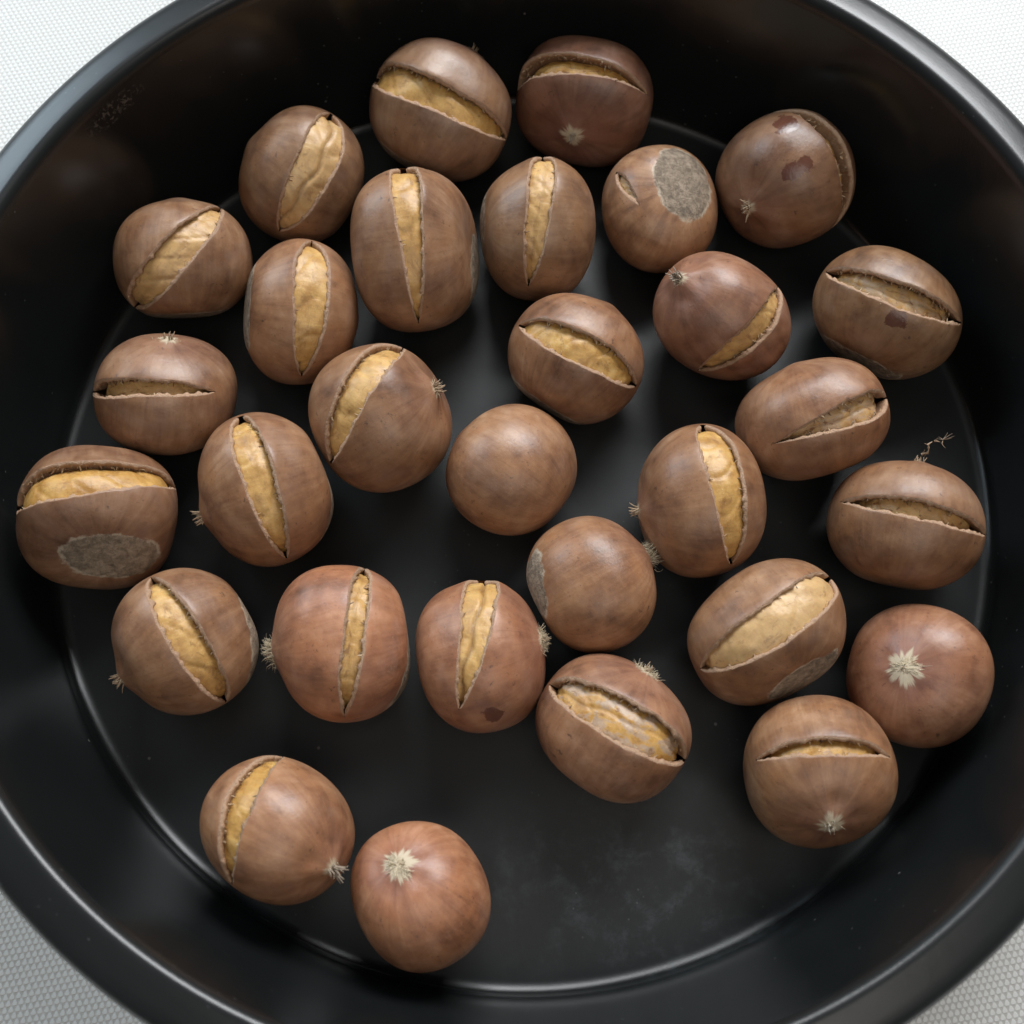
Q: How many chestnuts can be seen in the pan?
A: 30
